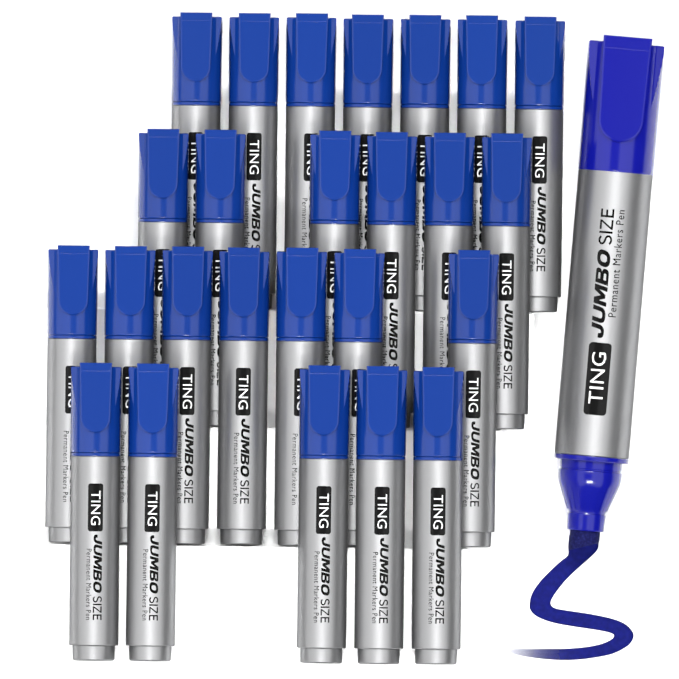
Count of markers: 26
